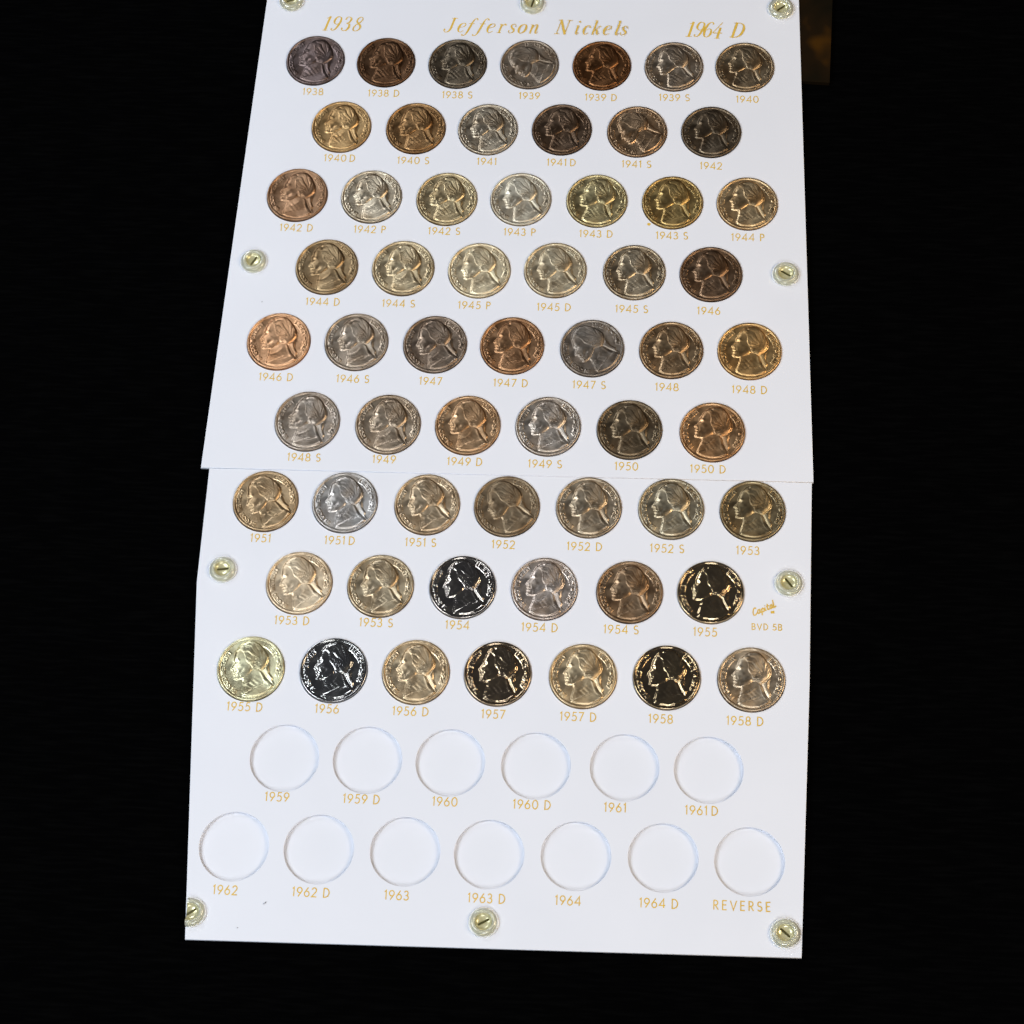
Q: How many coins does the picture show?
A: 59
